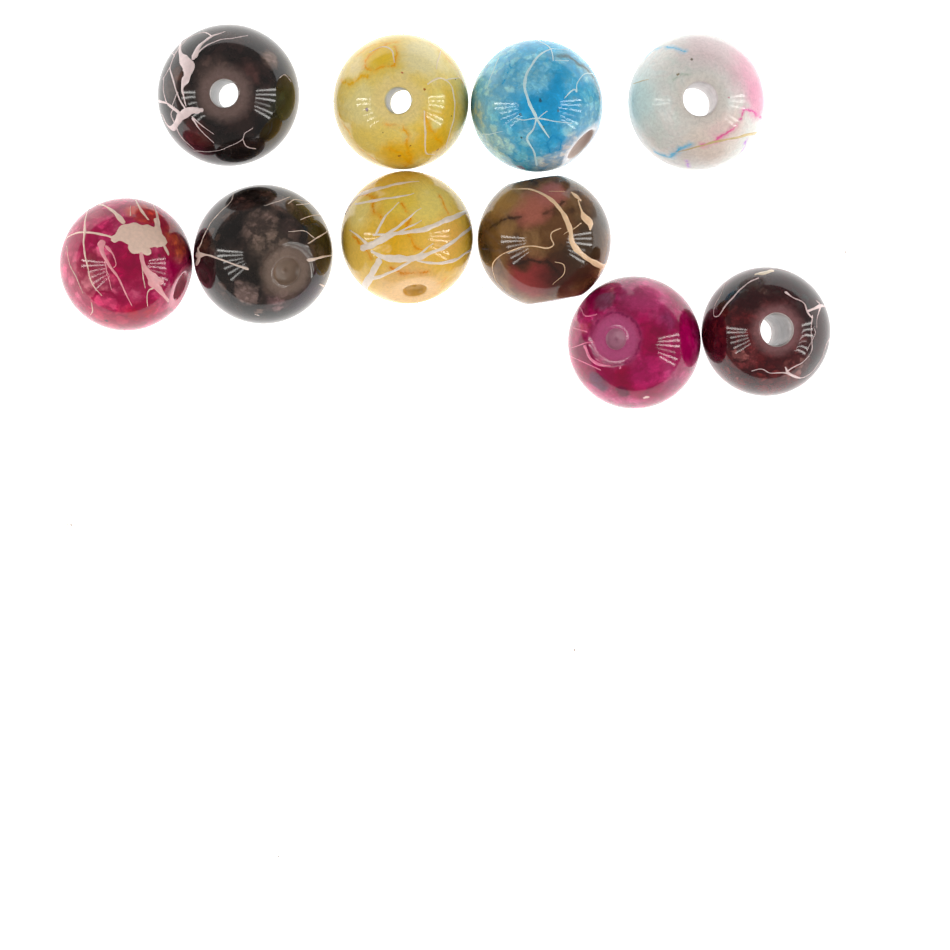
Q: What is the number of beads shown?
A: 10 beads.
